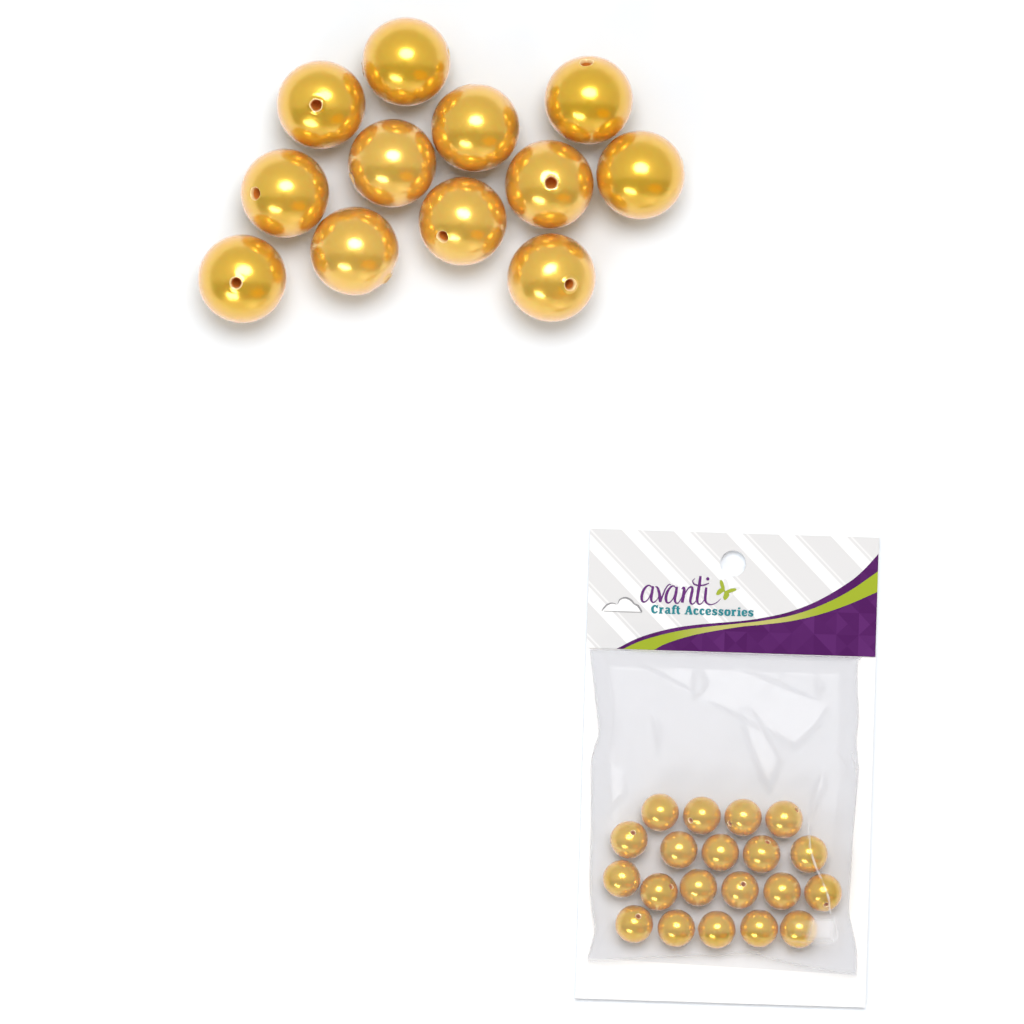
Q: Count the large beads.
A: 12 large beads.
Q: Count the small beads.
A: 20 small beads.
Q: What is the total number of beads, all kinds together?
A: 32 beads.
